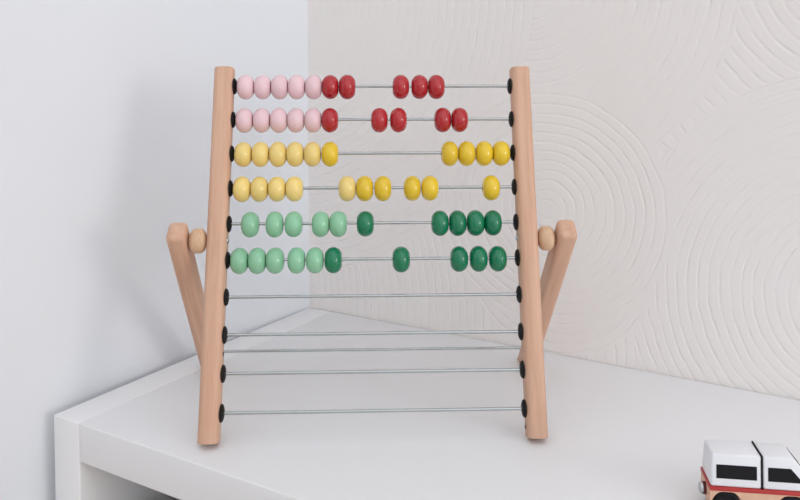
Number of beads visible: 60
